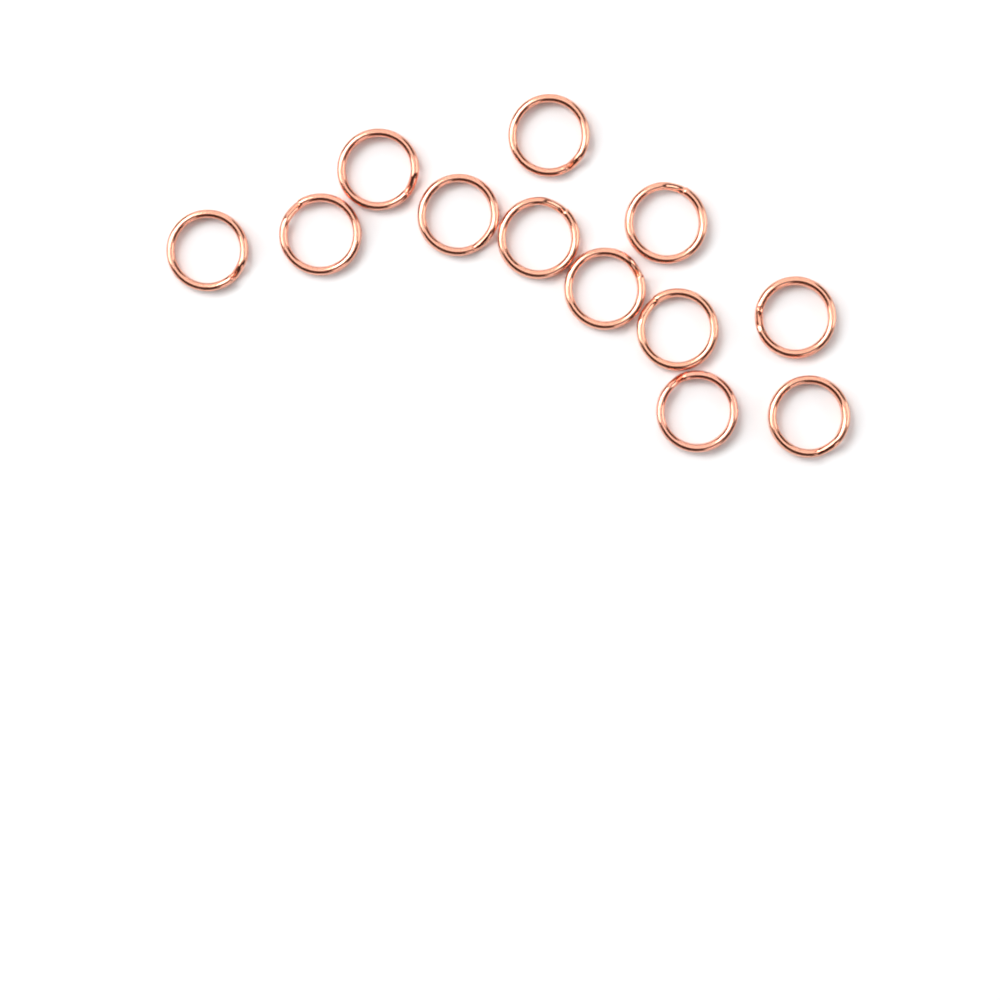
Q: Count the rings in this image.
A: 12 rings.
